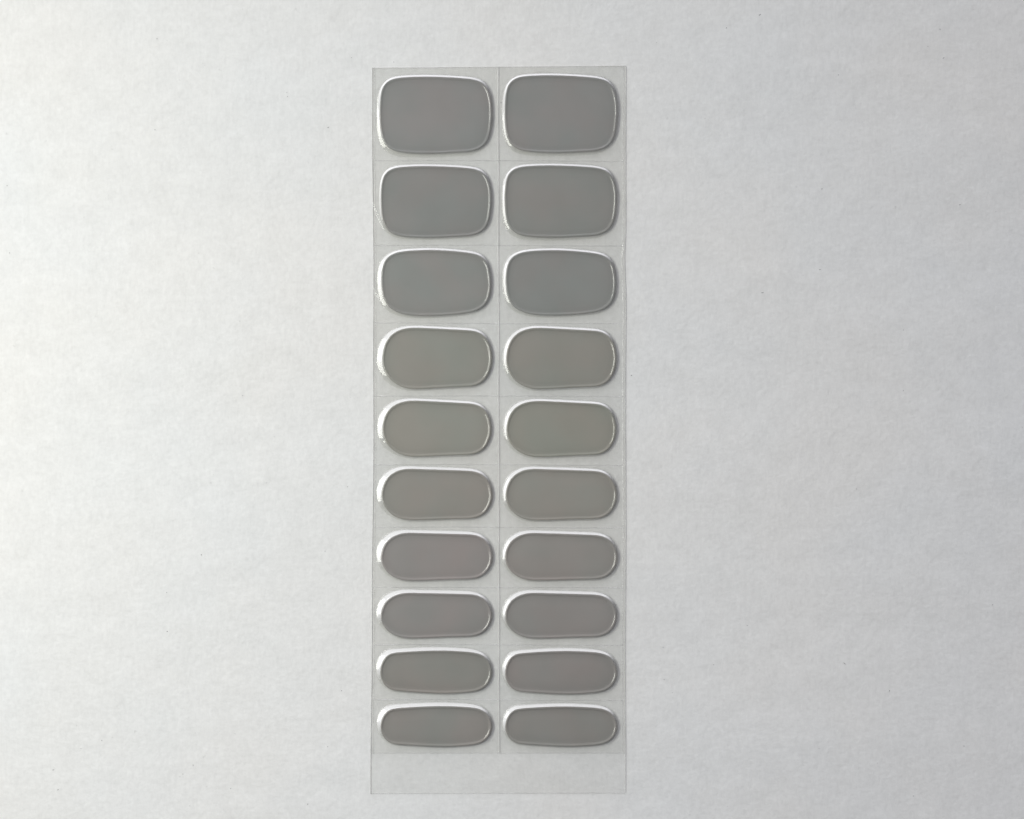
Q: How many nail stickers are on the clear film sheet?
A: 20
